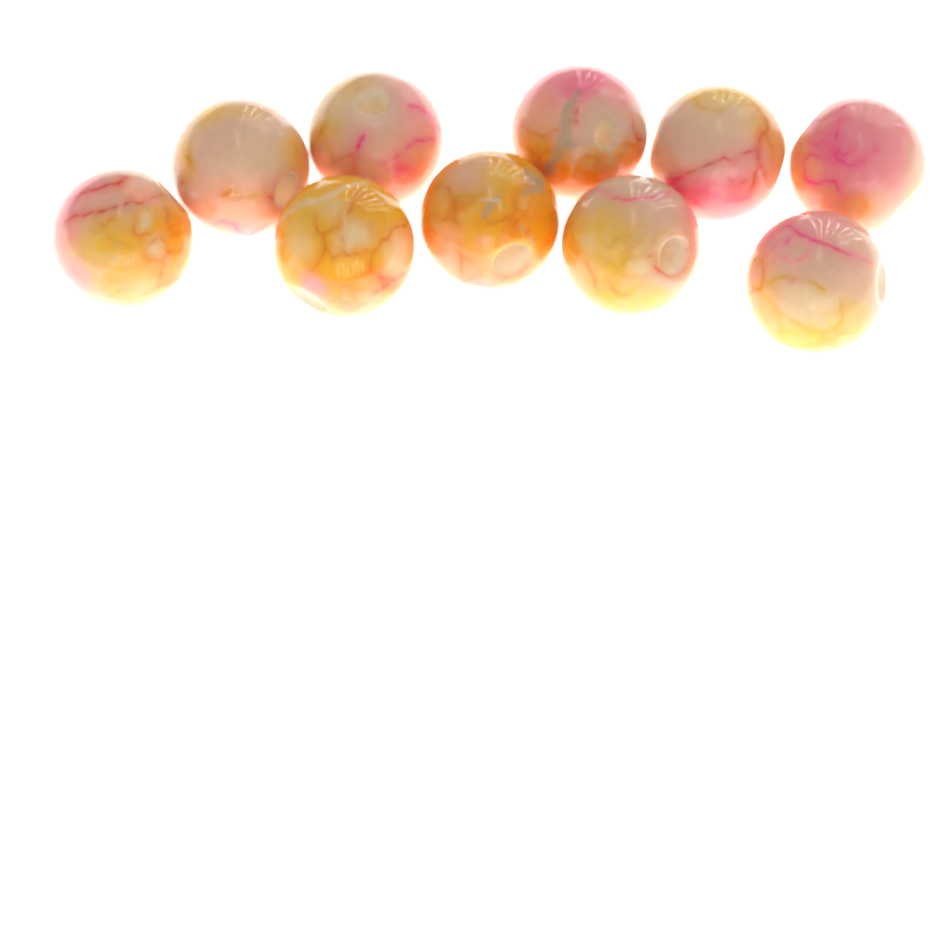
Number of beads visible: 10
